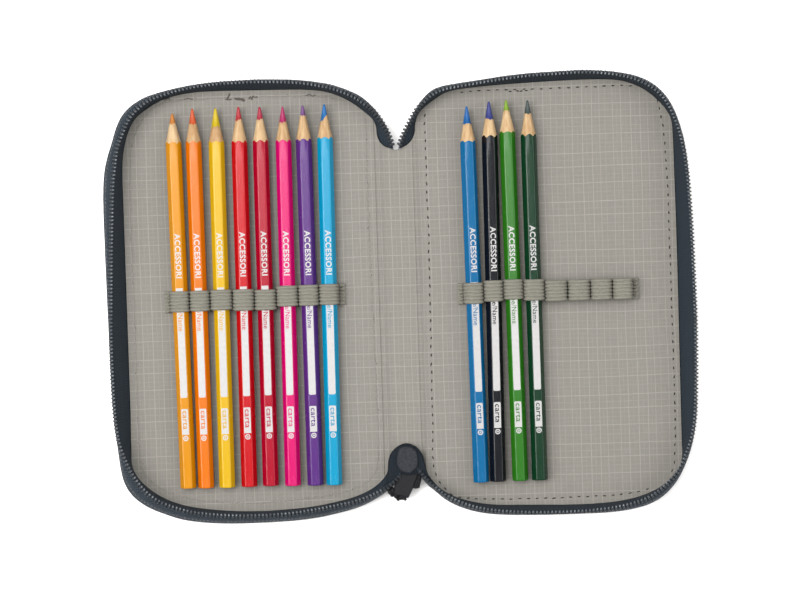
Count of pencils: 12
